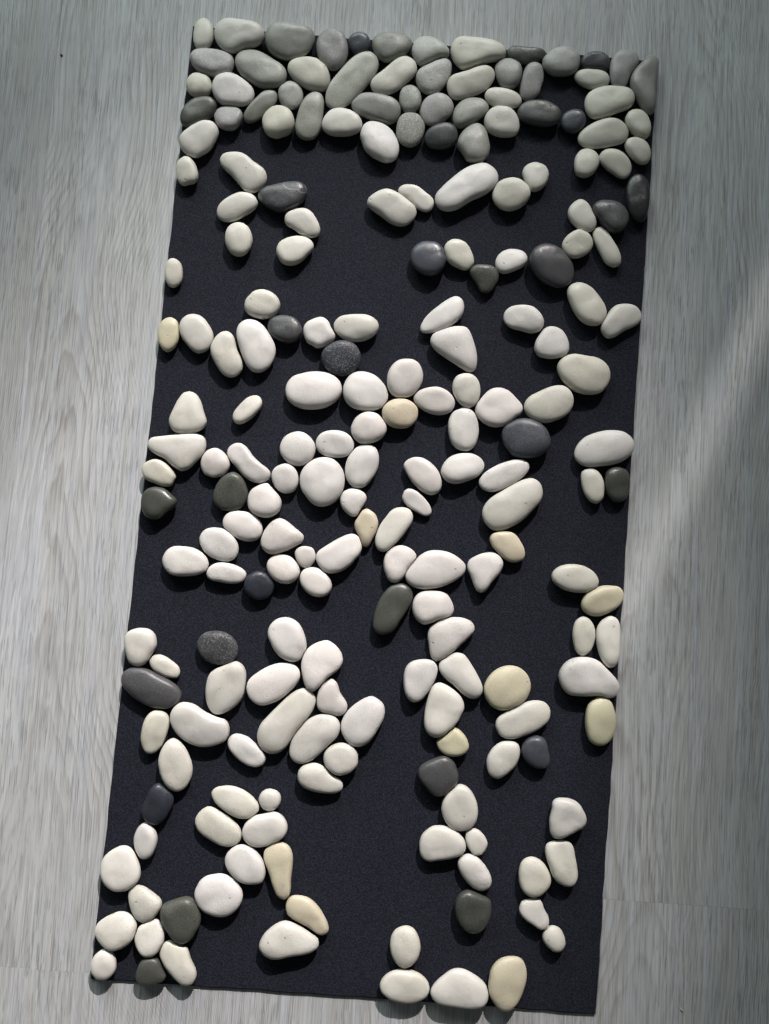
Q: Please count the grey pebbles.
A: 23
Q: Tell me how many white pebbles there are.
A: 146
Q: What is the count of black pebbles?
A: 29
